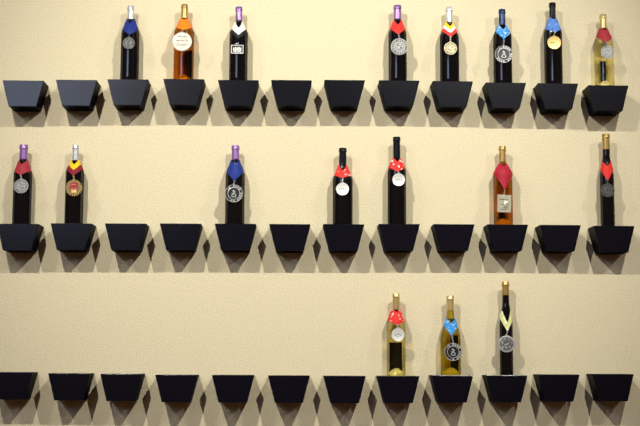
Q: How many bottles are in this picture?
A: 18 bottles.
